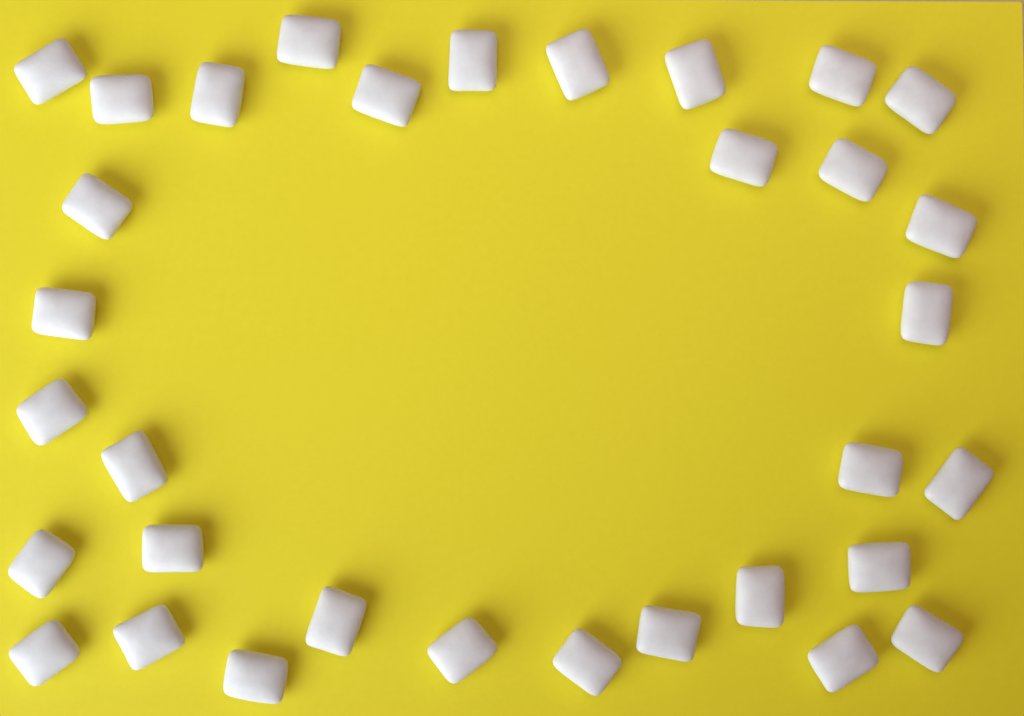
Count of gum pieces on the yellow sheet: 33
